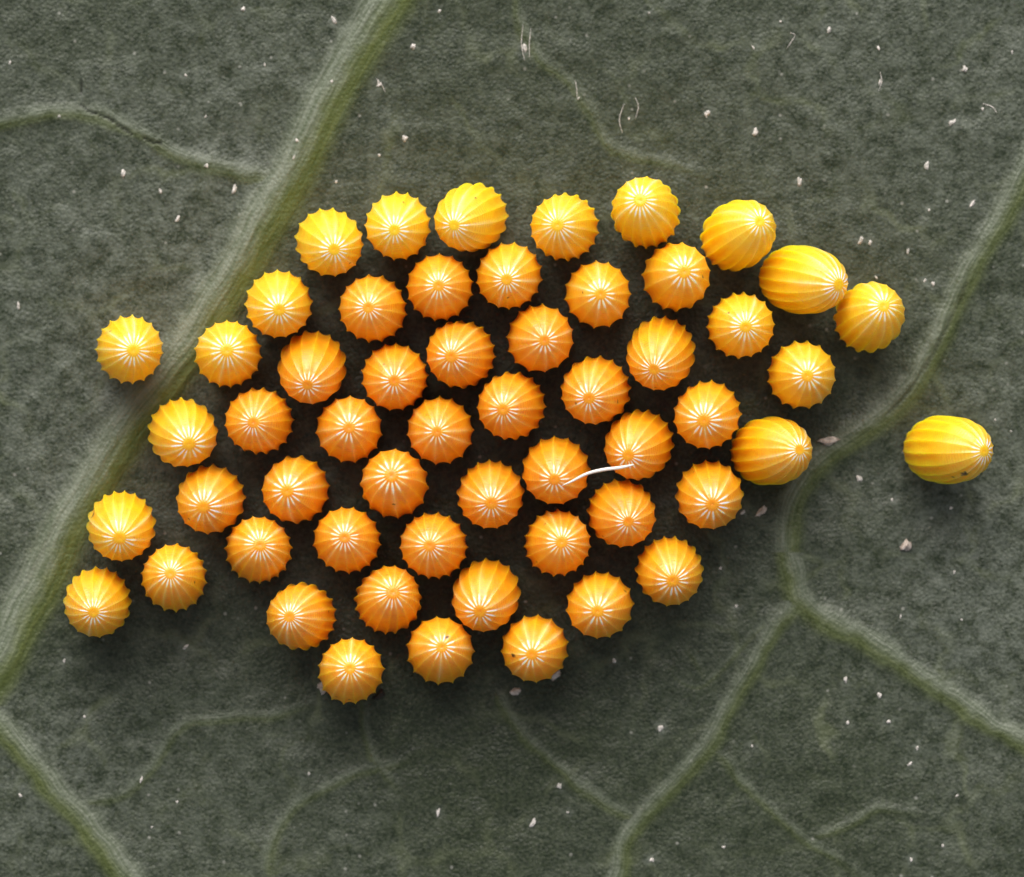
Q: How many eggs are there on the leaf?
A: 55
